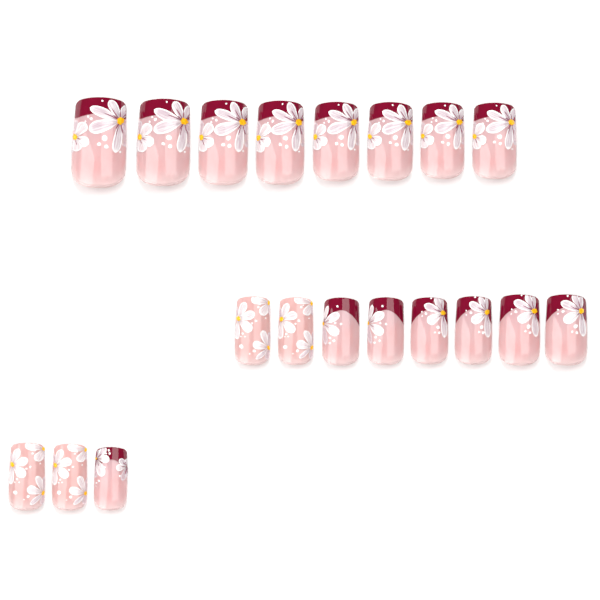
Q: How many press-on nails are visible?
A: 19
